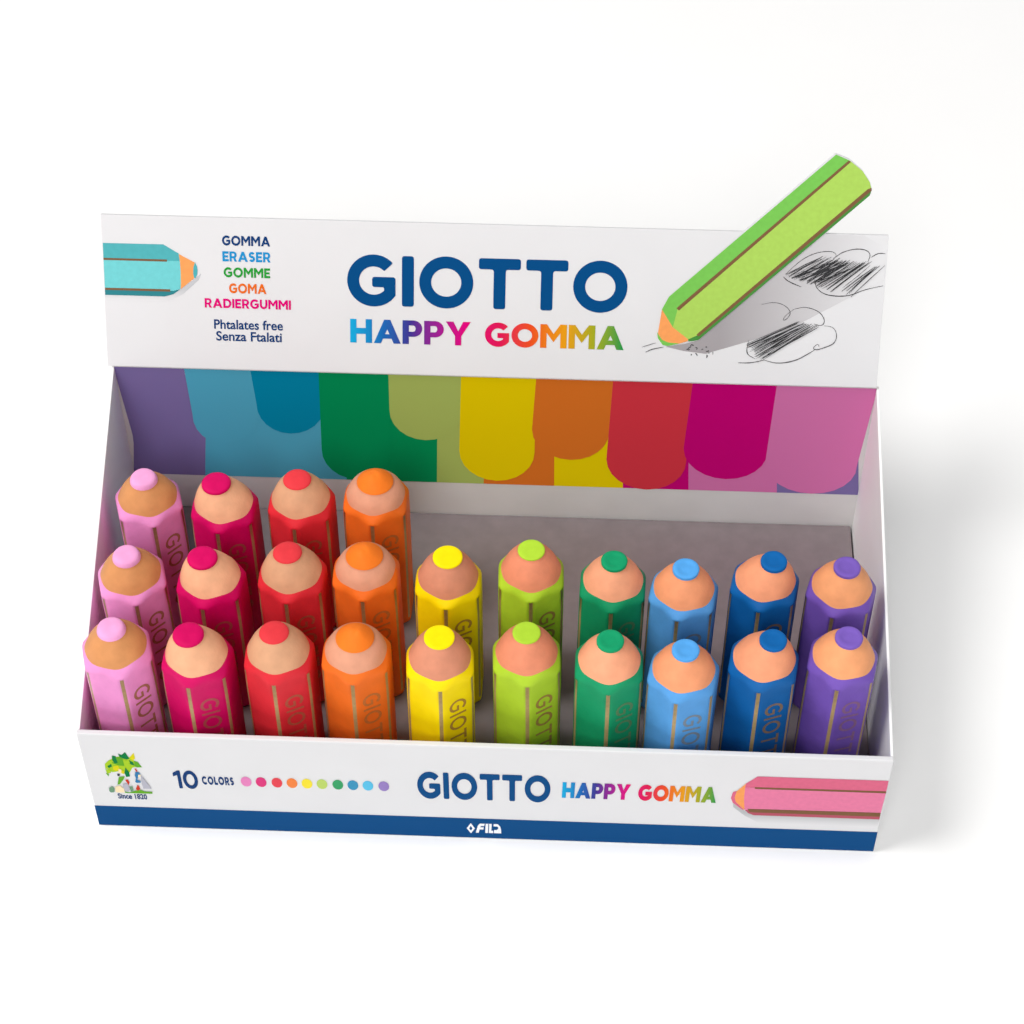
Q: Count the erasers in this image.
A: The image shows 24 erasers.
